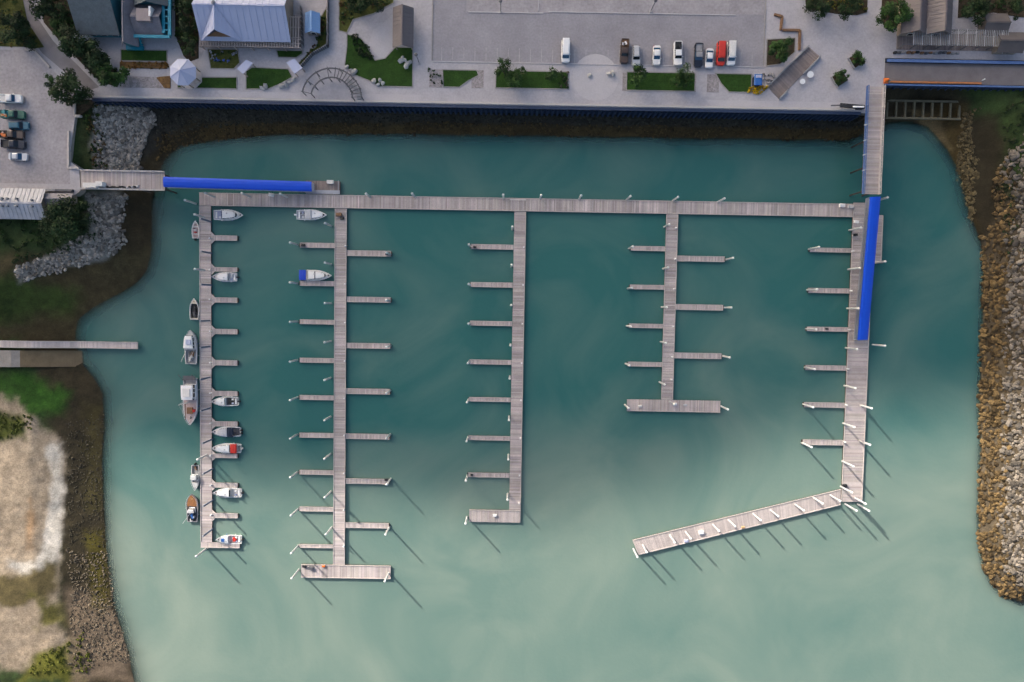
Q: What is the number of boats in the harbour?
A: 15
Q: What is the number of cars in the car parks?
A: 15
